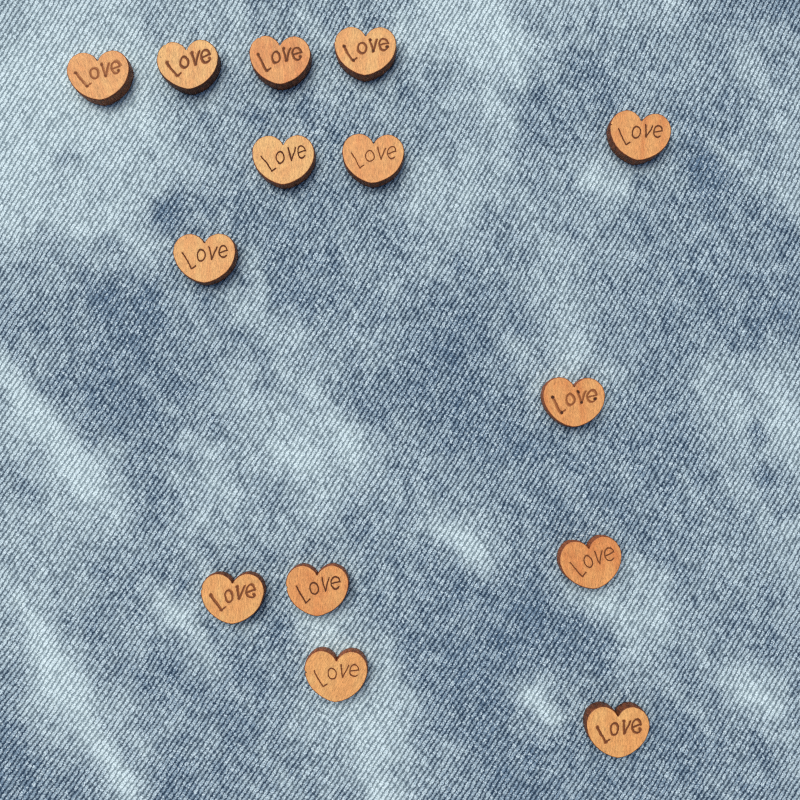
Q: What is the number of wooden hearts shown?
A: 14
